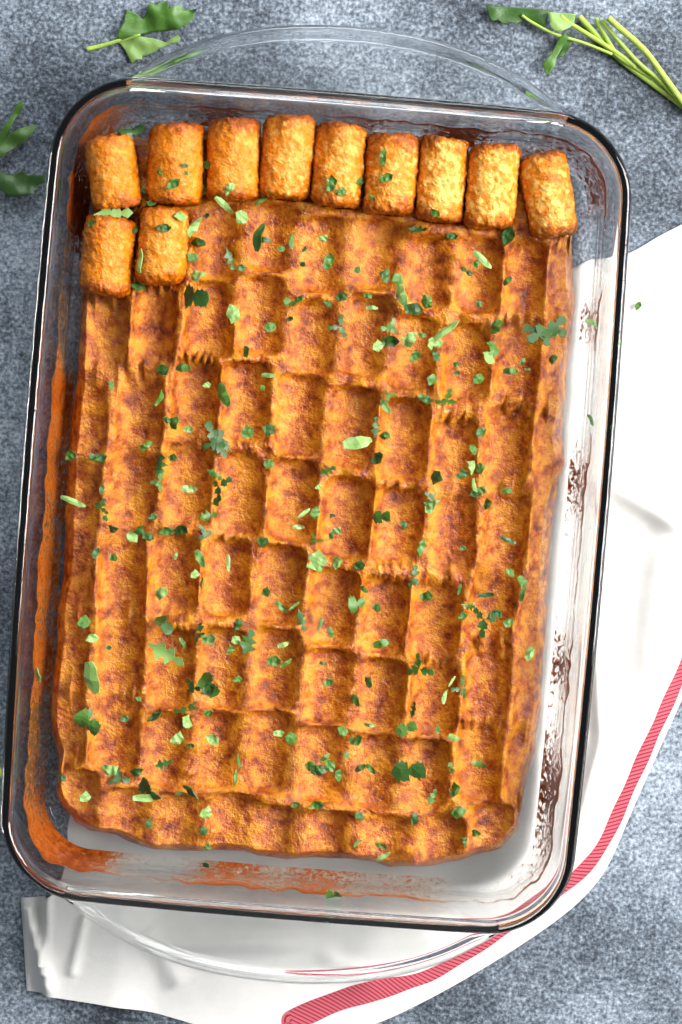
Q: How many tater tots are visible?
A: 11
